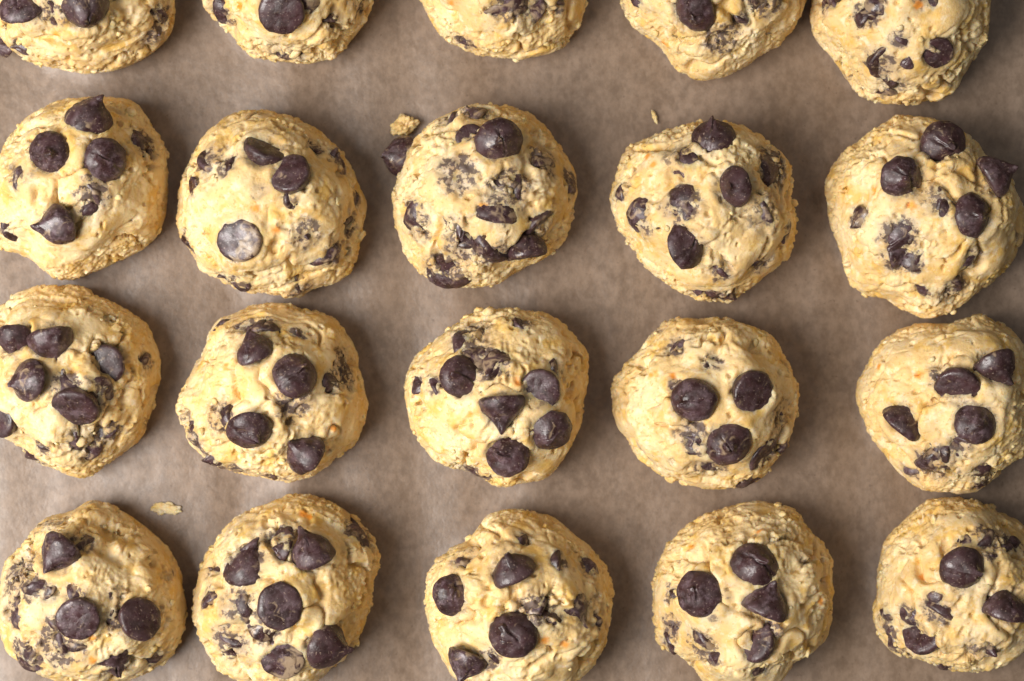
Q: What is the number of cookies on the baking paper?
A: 20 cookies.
